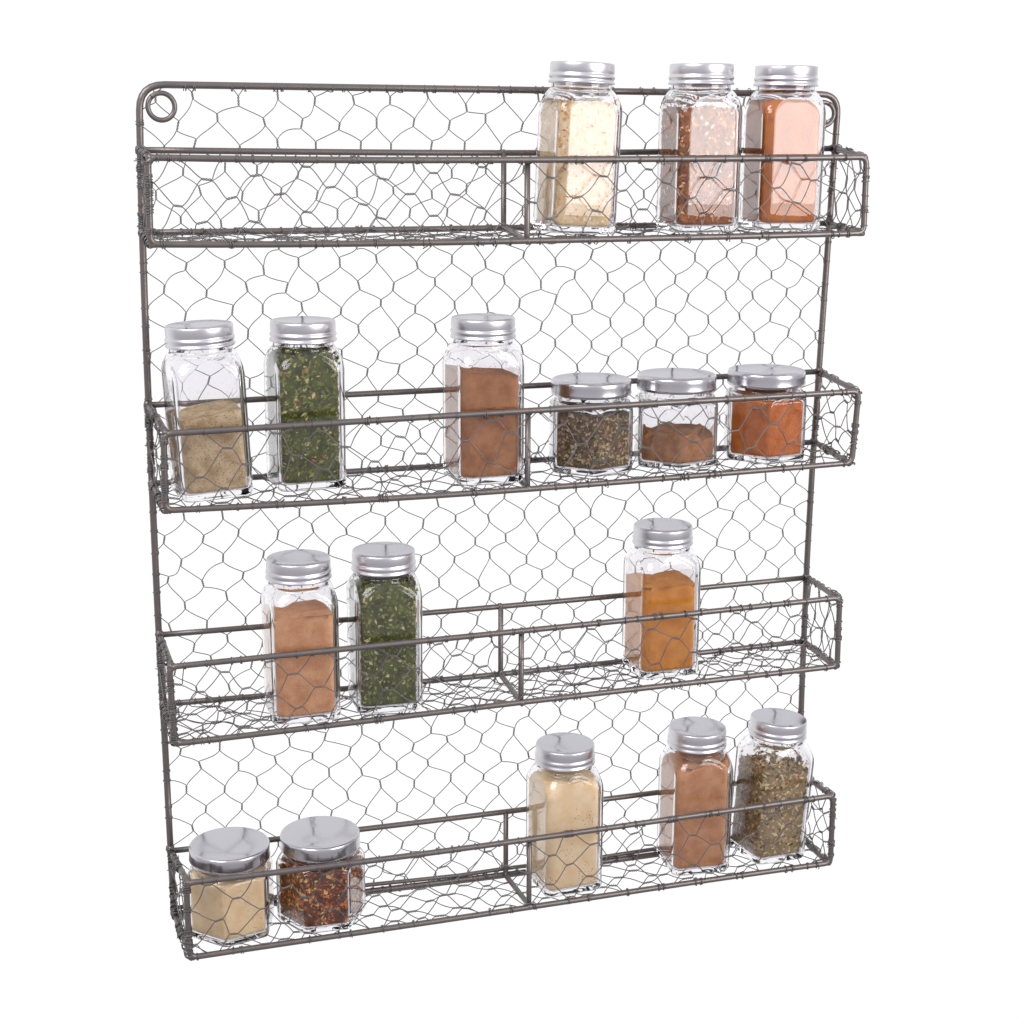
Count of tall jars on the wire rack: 12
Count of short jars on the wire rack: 5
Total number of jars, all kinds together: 17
